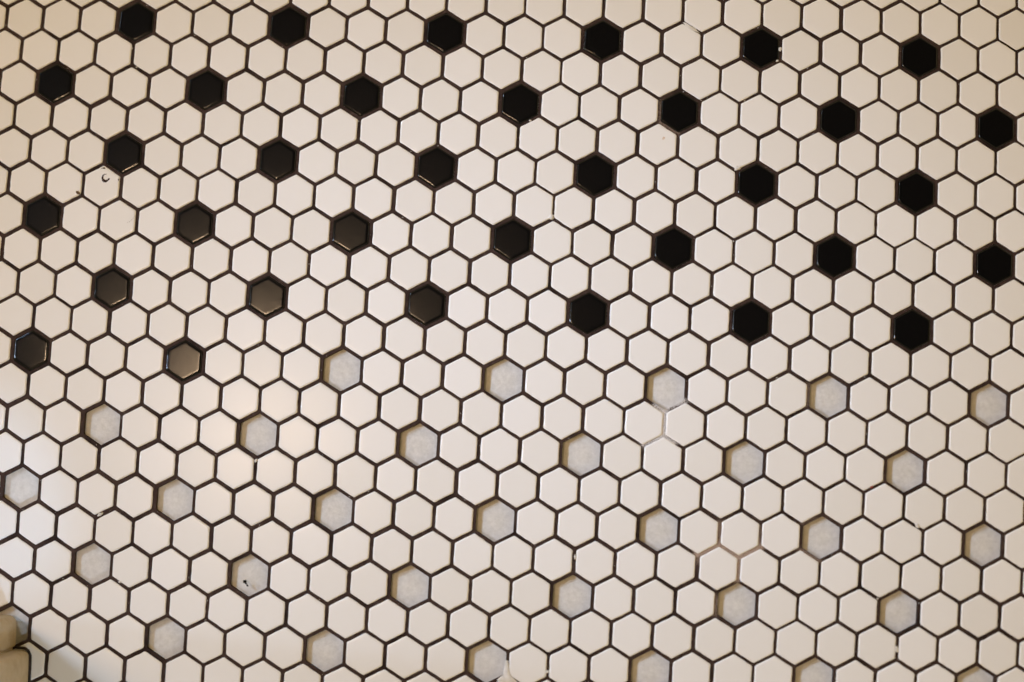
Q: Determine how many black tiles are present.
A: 34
